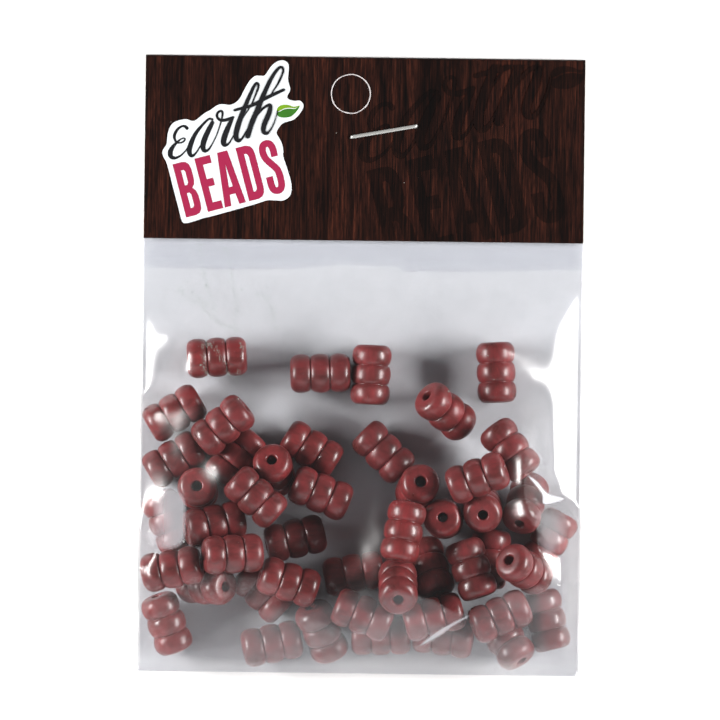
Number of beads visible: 47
